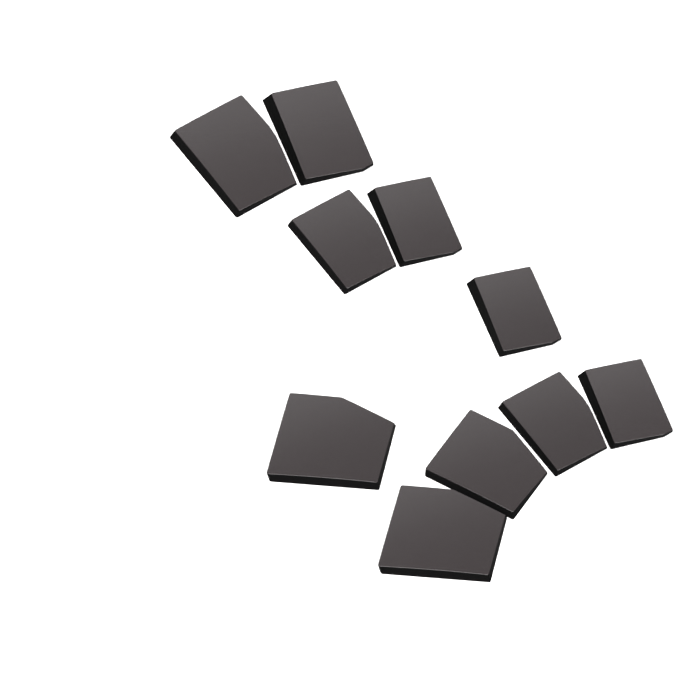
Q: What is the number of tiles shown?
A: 10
